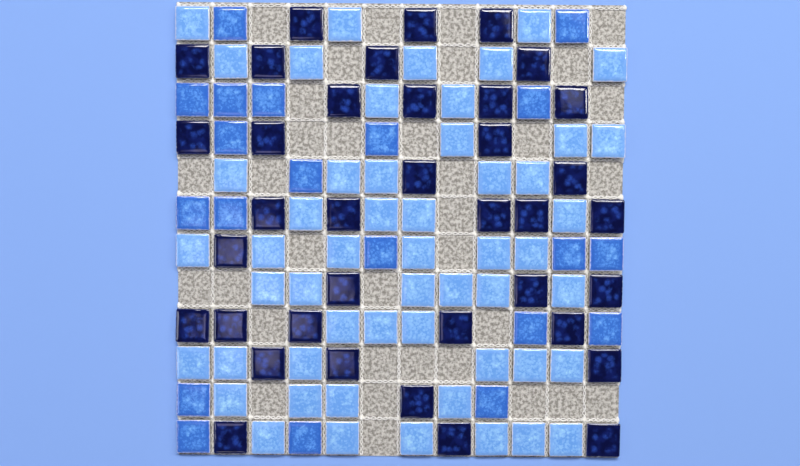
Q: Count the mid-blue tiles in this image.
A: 20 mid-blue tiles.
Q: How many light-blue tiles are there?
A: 53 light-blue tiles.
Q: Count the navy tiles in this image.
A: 37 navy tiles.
